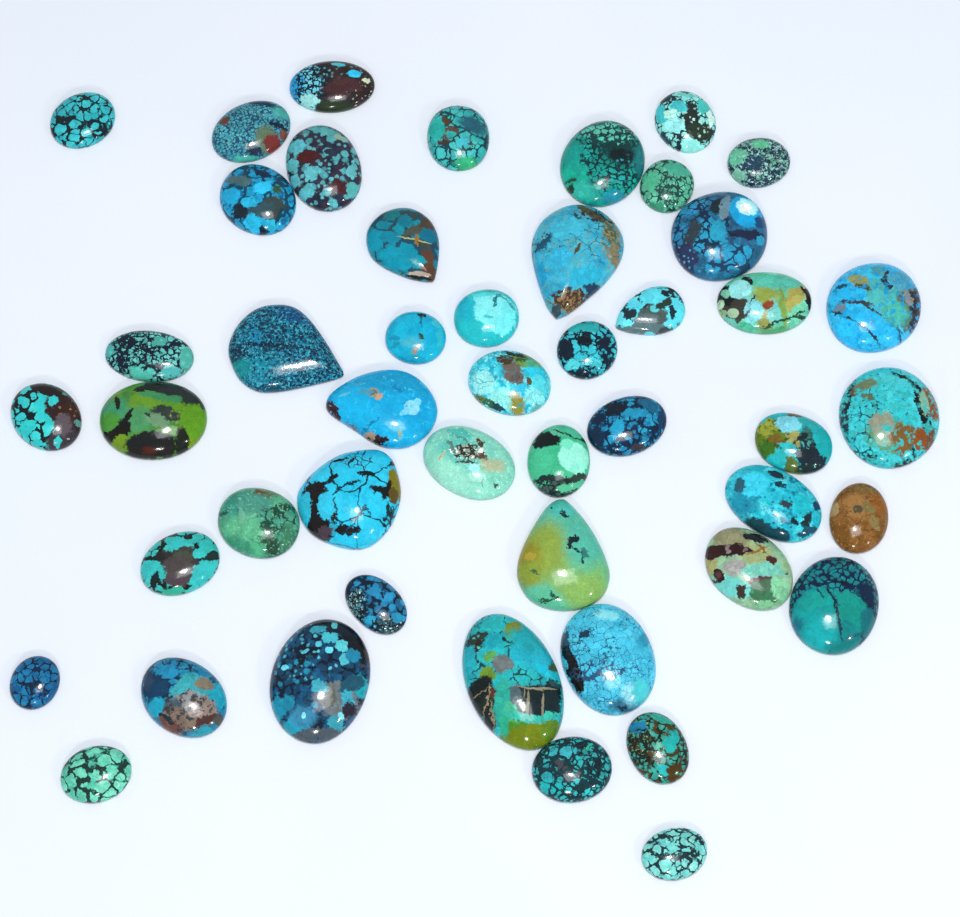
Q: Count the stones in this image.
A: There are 48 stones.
